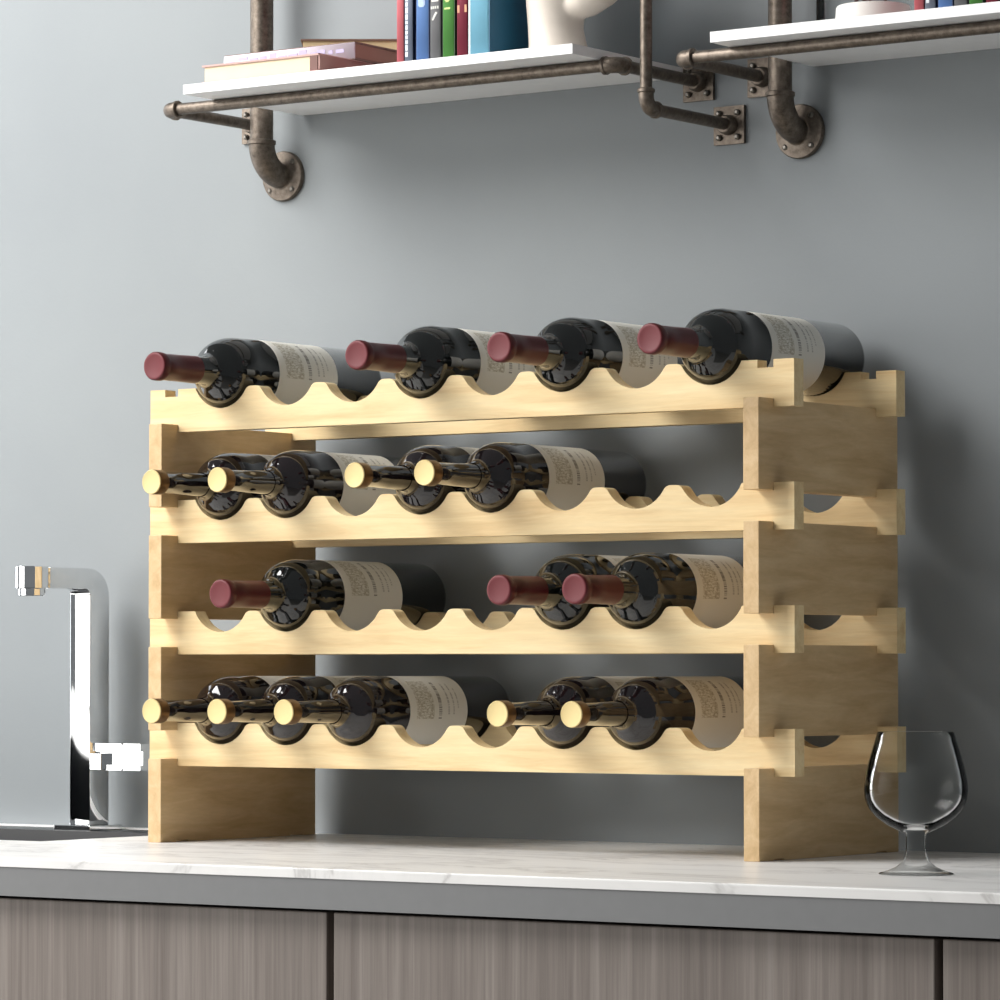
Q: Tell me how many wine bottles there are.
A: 16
